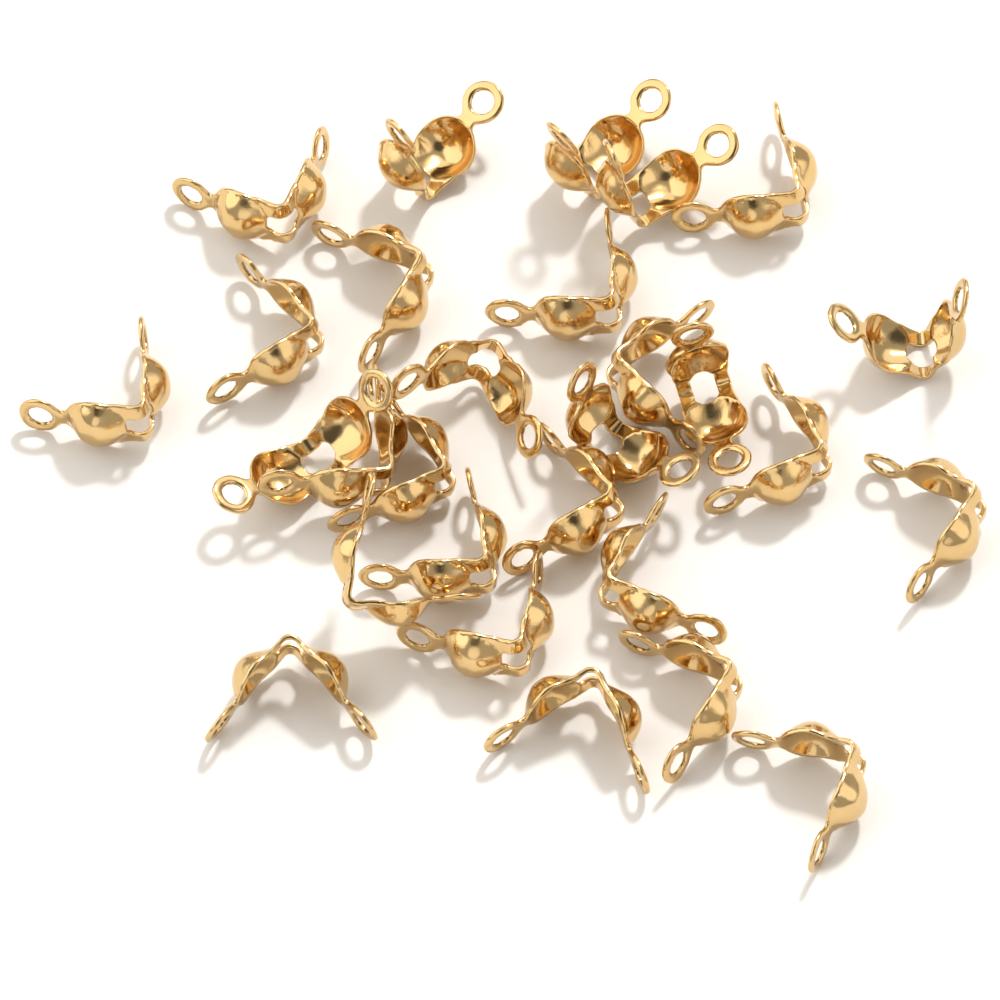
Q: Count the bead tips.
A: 28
